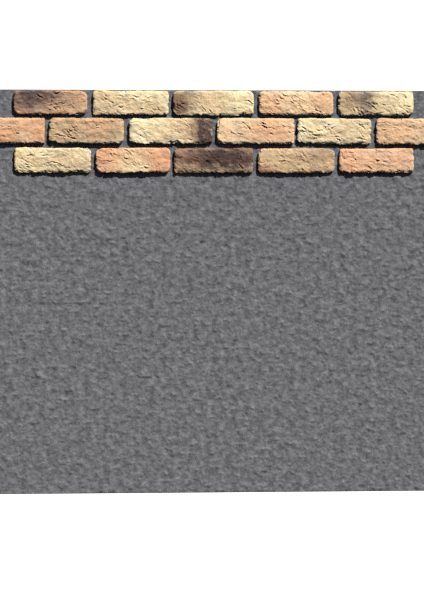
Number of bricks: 16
